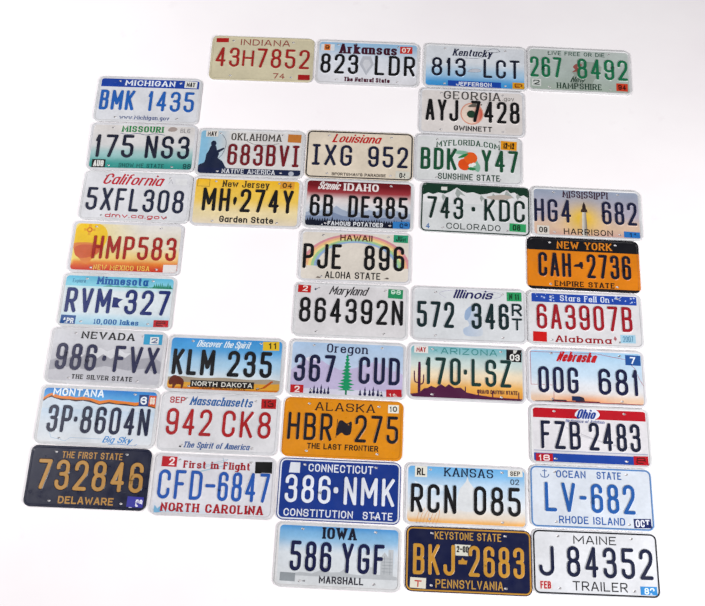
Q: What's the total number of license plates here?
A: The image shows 39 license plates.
